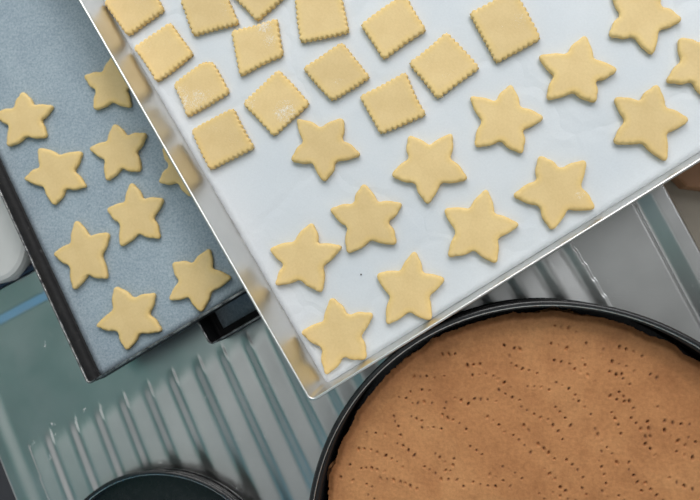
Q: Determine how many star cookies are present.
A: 22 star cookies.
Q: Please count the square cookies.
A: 14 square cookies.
